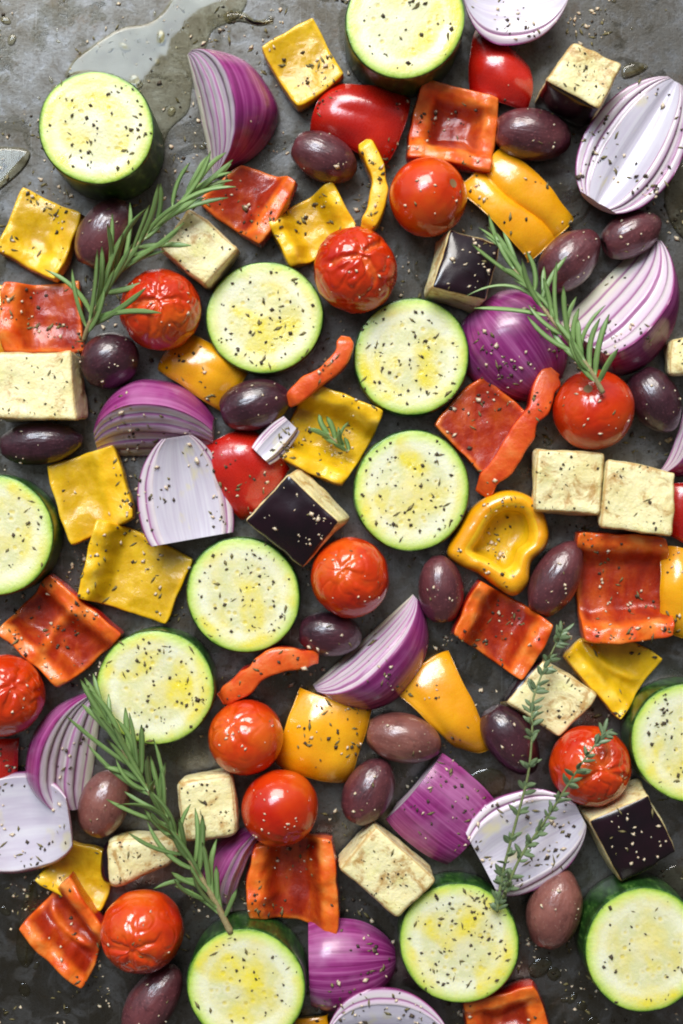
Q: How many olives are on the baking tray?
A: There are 18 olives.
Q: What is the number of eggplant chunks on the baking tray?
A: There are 13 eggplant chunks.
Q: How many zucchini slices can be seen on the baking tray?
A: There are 12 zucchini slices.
